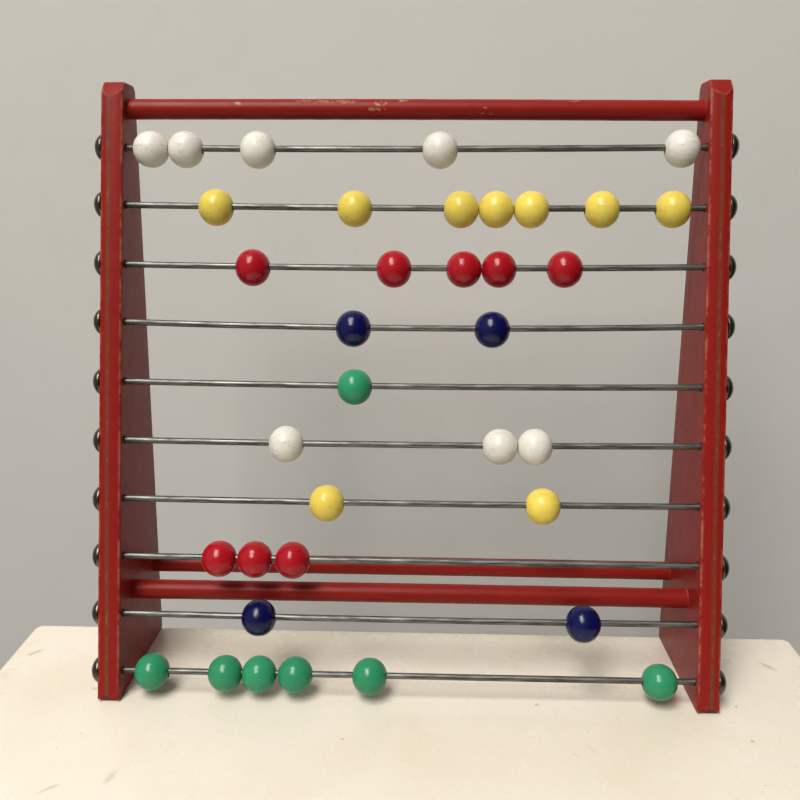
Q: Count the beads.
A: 36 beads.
